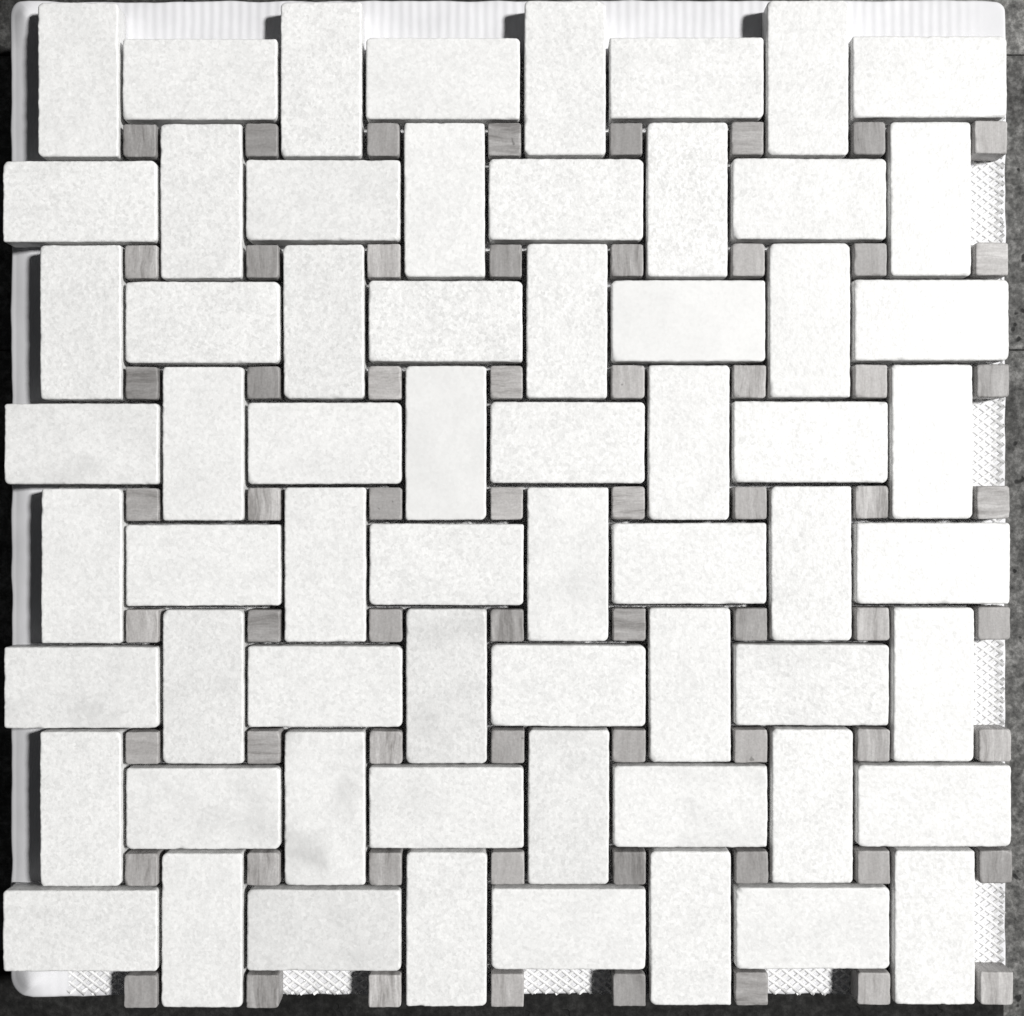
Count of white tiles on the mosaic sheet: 64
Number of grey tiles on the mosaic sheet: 64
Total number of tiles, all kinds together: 128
